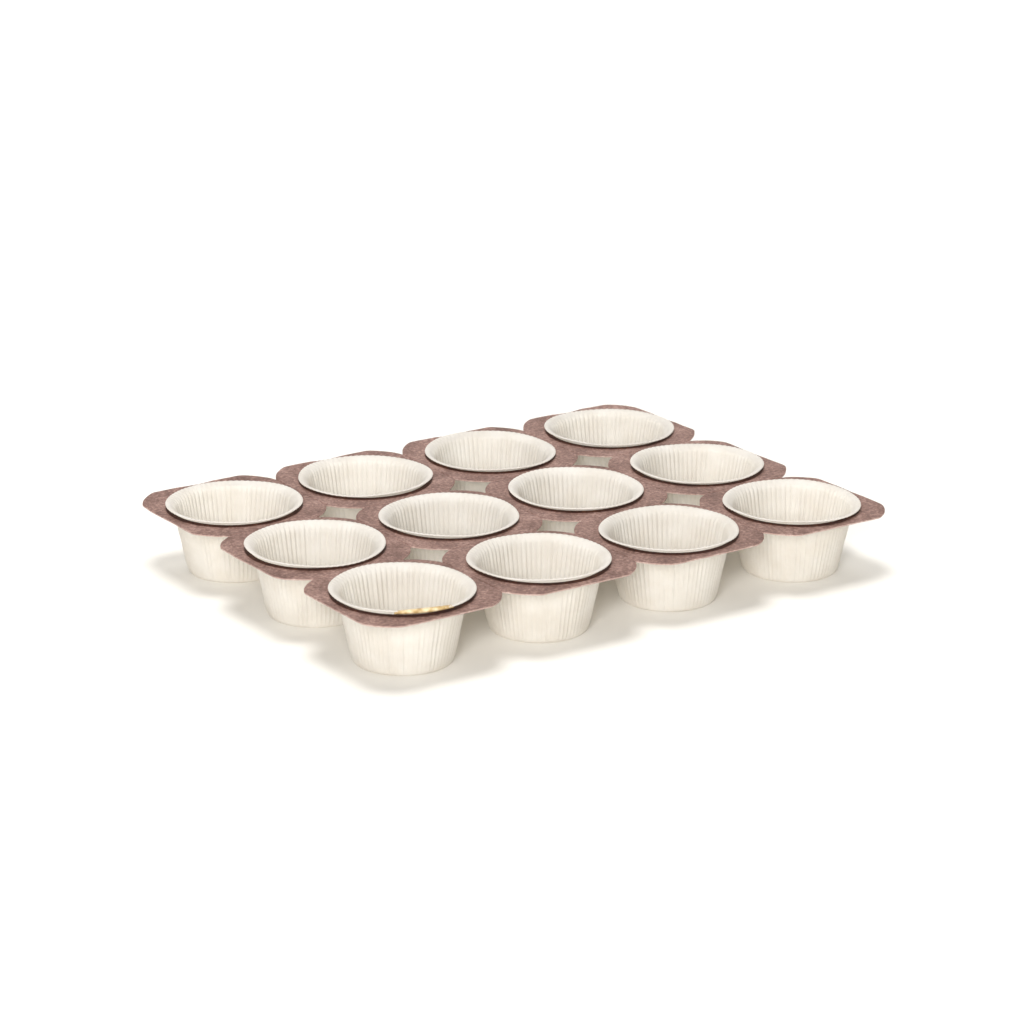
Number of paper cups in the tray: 12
